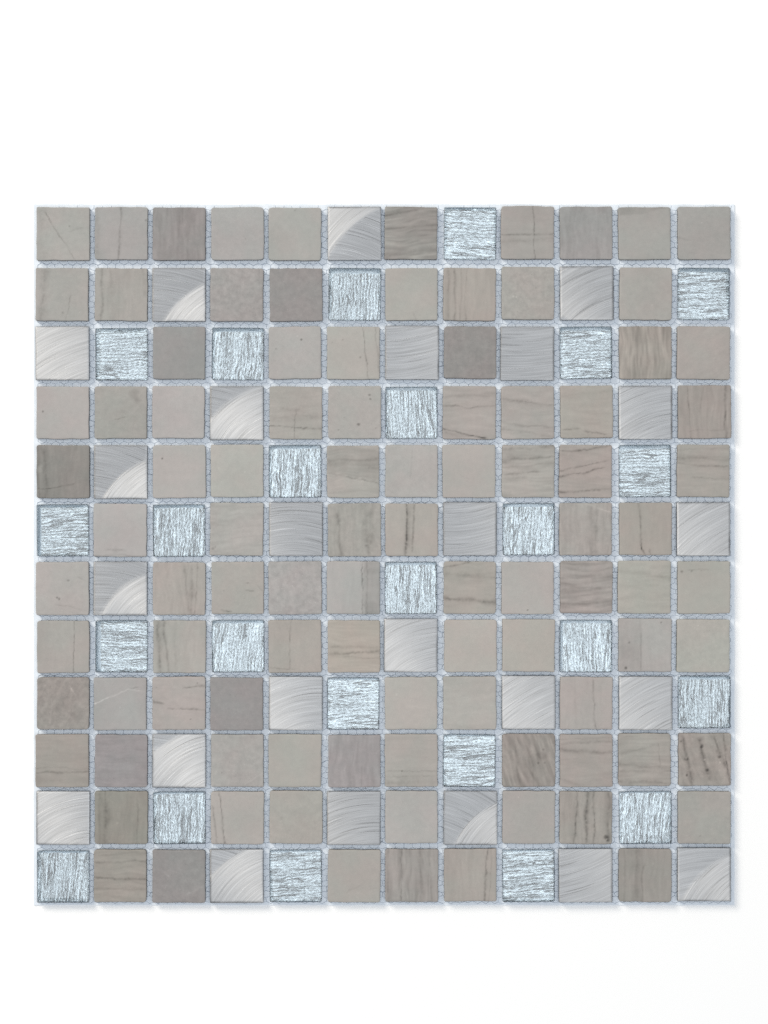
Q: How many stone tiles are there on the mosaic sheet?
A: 96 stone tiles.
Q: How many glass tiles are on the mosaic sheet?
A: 24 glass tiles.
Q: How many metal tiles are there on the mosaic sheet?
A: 24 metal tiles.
